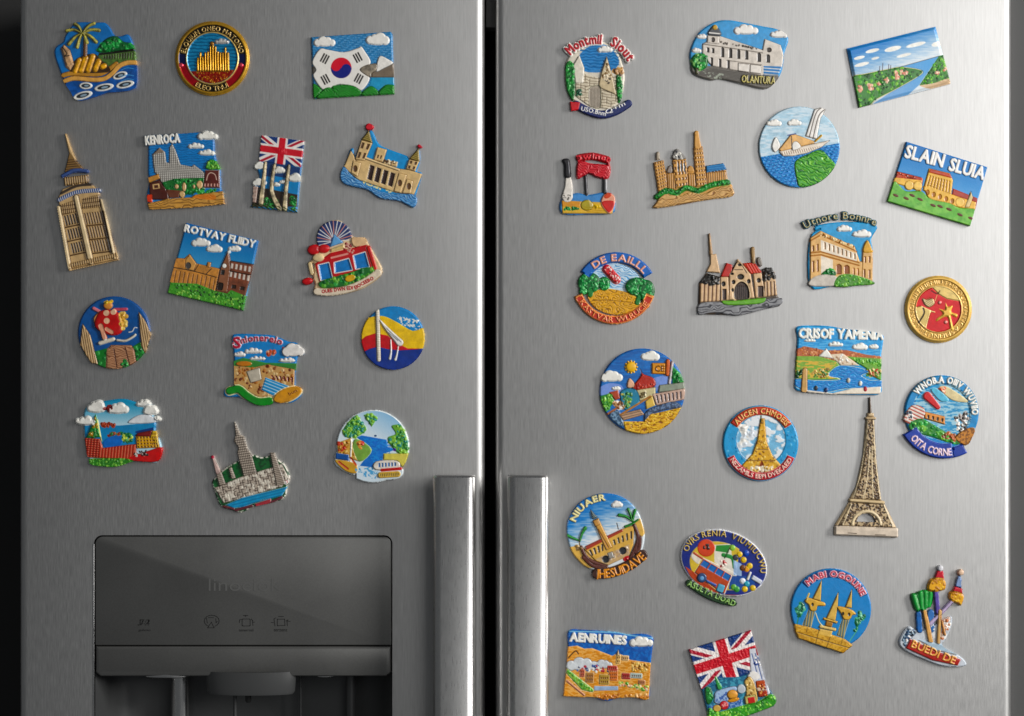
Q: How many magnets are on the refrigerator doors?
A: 37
